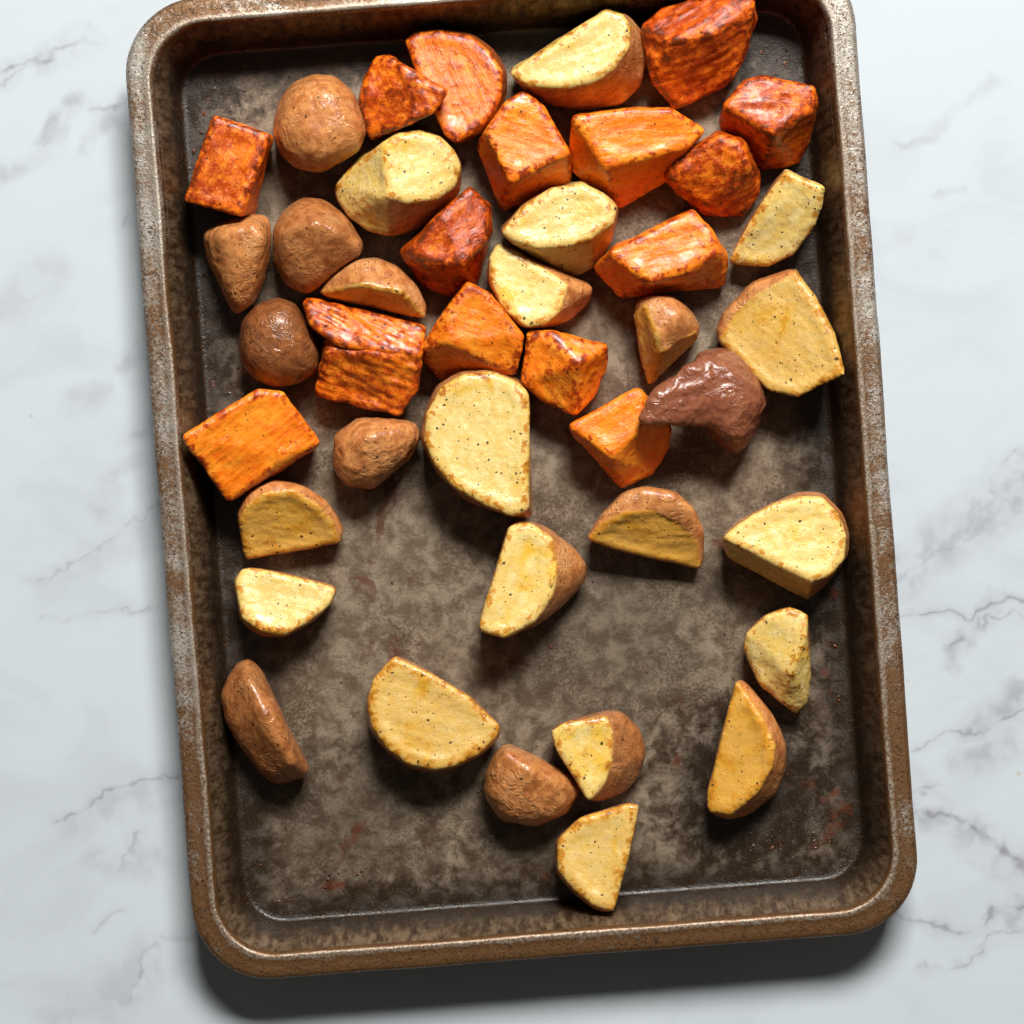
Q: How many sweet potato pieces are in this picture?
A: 15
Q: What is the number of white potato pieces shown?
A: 27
